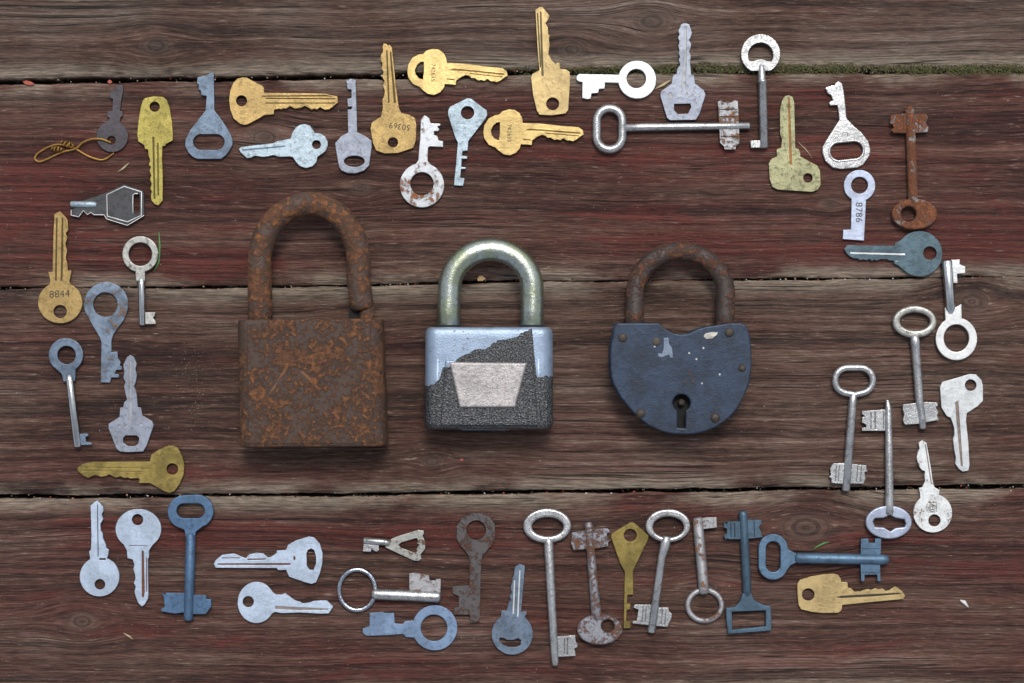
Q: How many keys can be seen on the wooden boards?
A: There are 52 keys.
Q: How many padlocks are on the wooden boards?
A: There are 3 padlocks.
